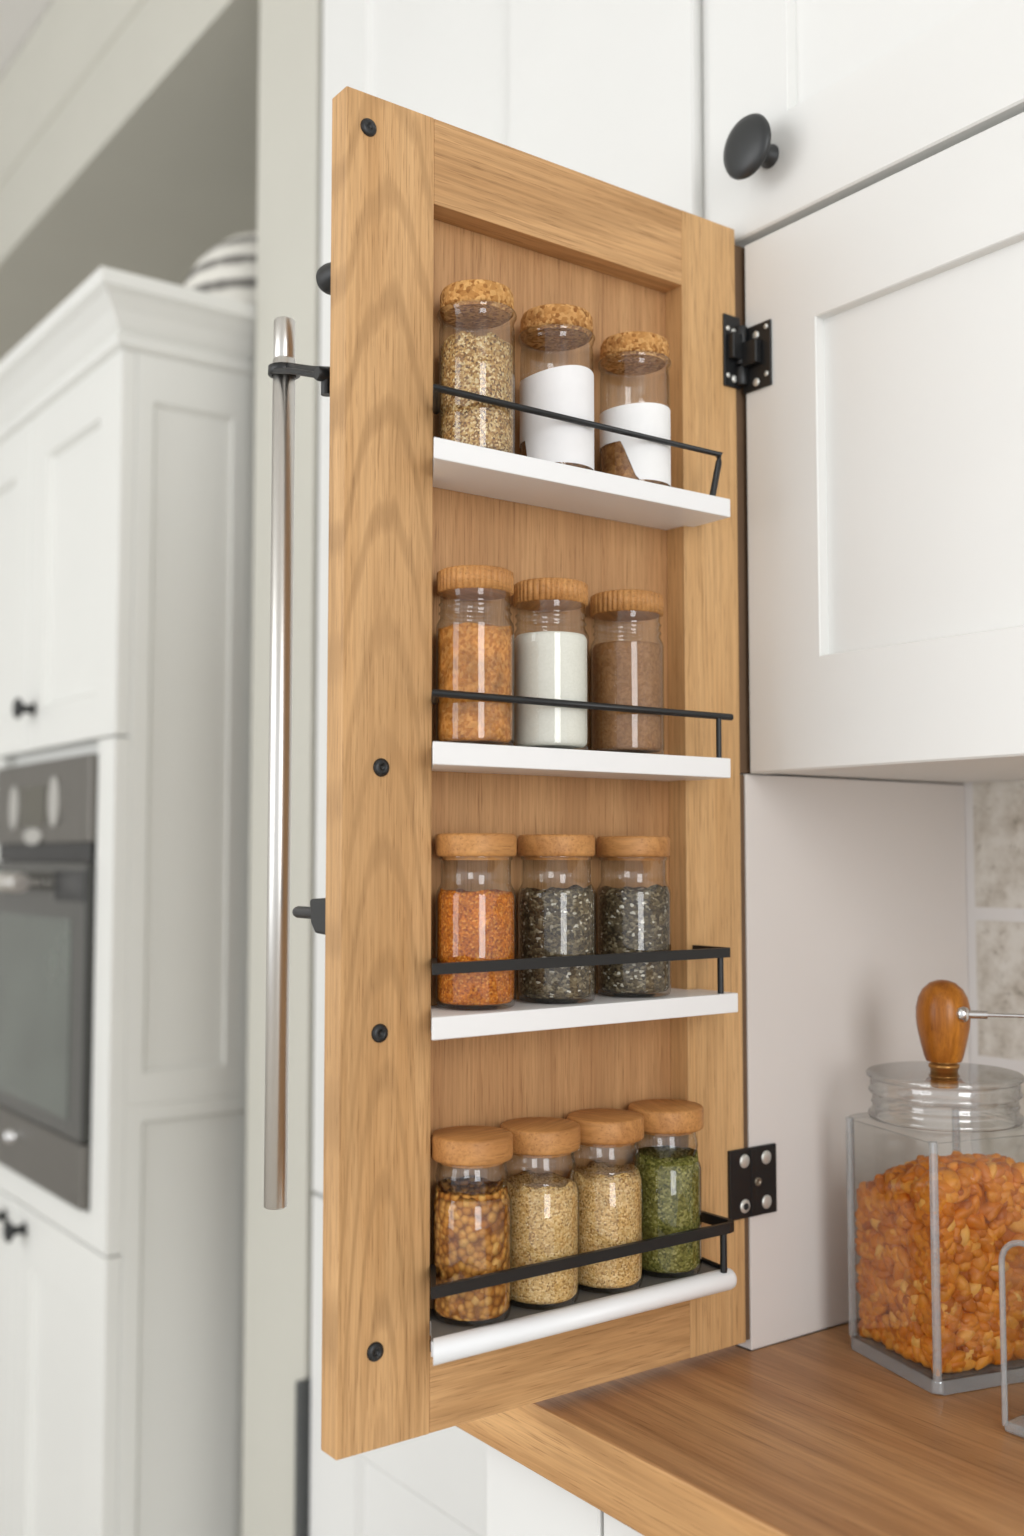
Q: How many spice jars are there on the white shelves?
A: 13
